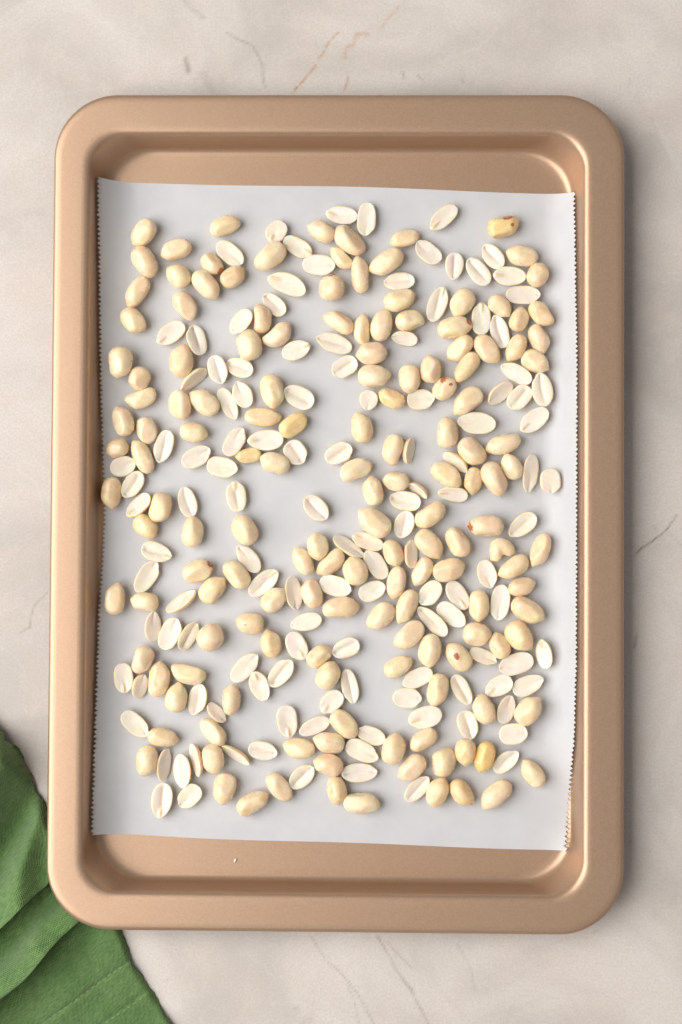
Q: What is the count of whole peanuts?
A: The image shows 153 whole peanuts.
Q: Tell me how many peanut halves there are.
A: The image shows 123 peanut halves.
